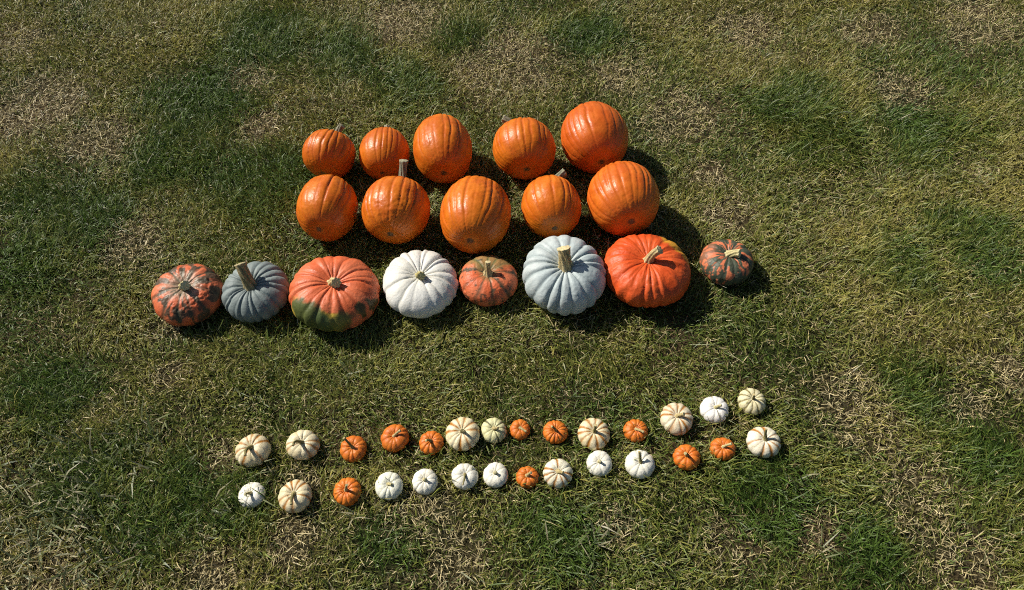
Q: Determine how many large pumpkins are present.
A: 18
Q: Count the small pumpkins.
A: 28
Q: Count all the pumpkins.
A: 46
